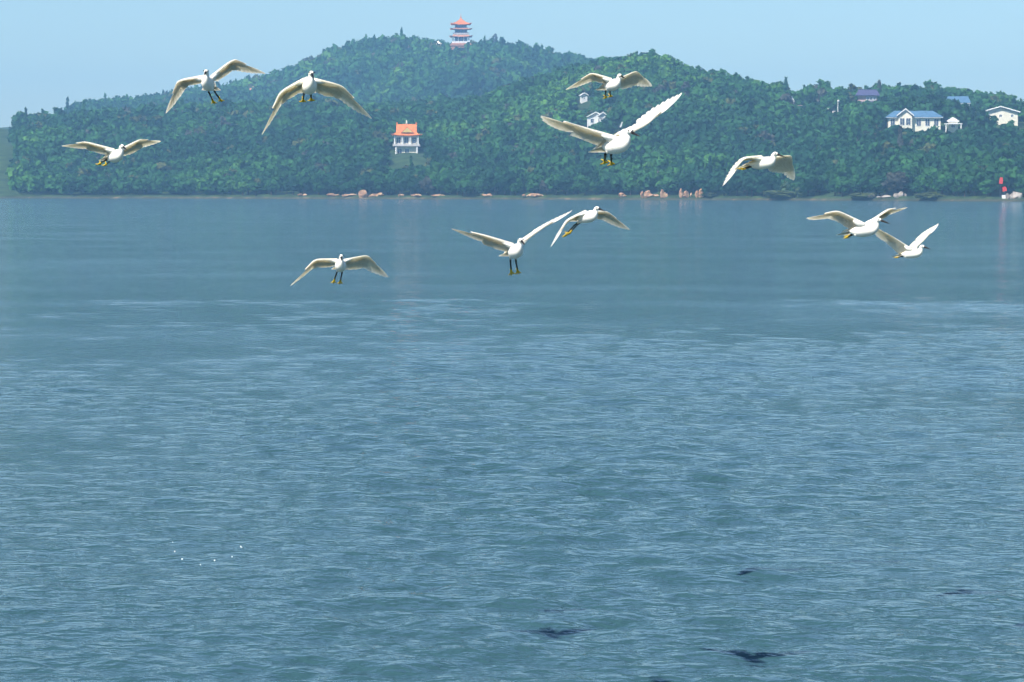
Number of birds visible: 11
